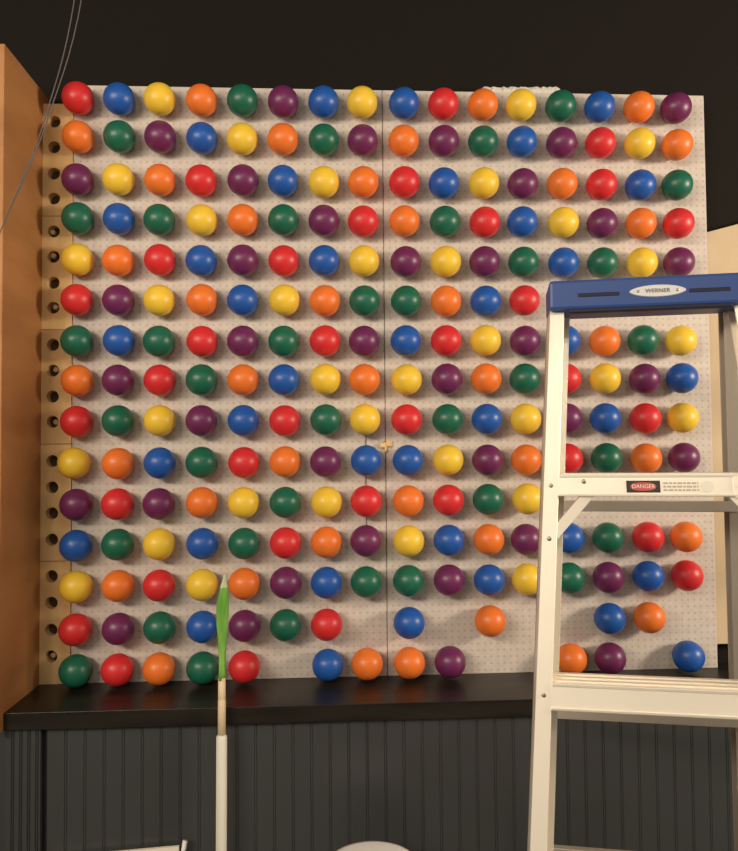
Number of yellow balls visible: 35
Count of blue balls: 39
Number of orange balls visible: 39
